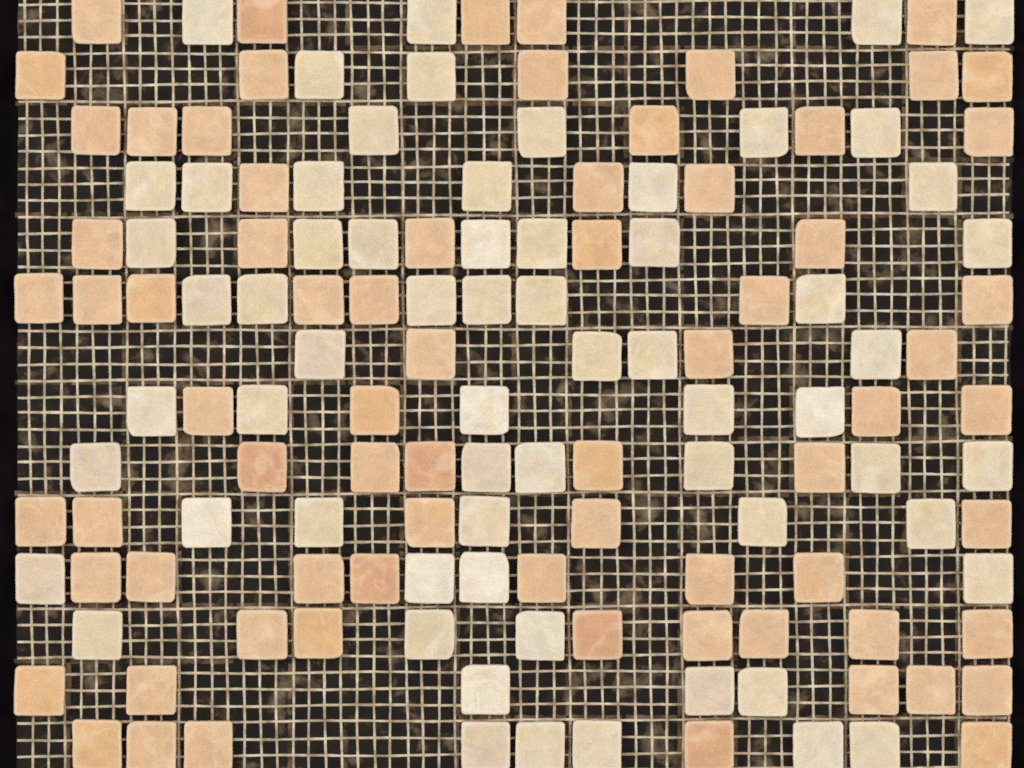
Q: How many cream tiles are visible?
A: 64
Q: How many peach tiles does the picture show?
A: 73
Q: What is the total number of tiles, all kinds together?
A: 137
